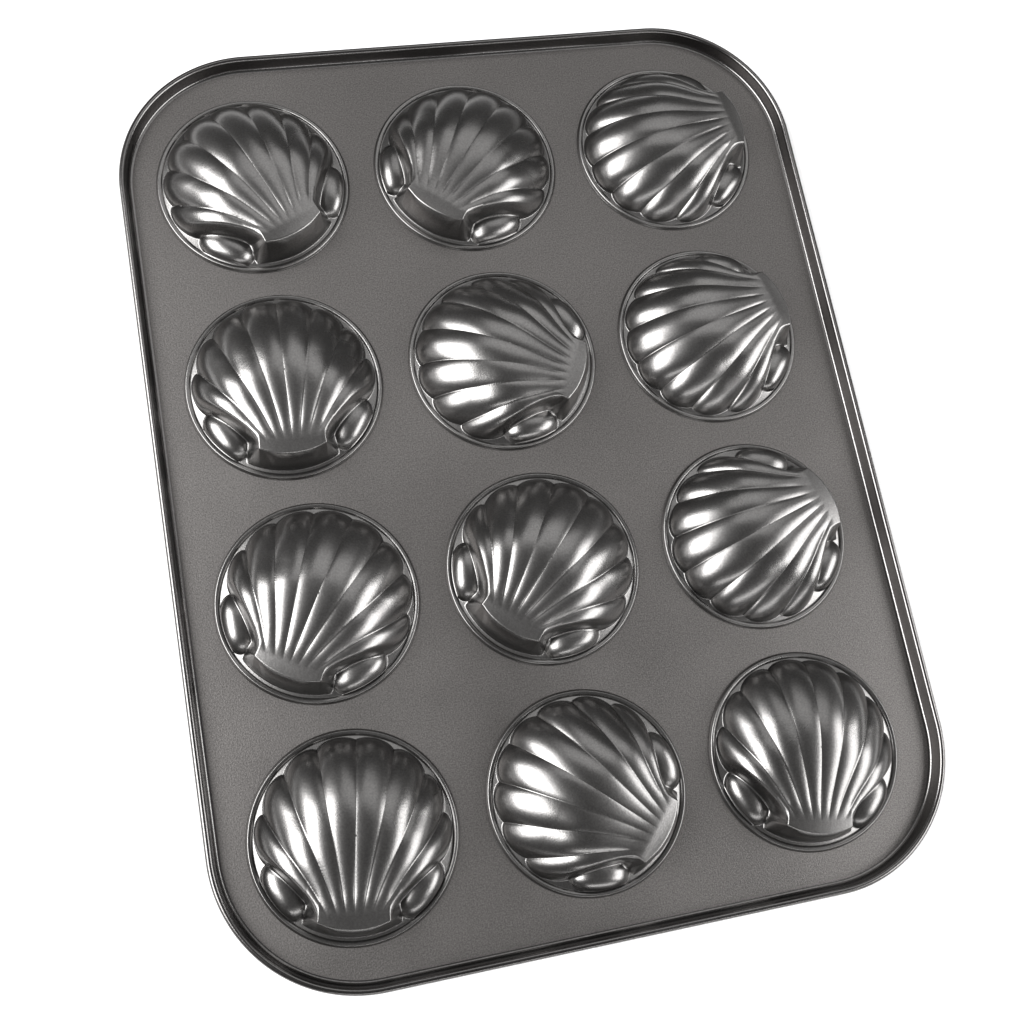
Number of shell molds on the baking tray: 12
